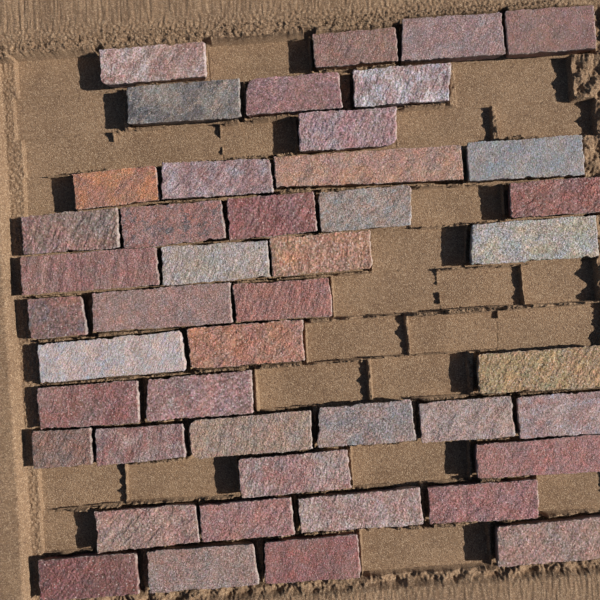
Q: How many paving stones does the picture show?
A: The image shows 45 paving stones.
